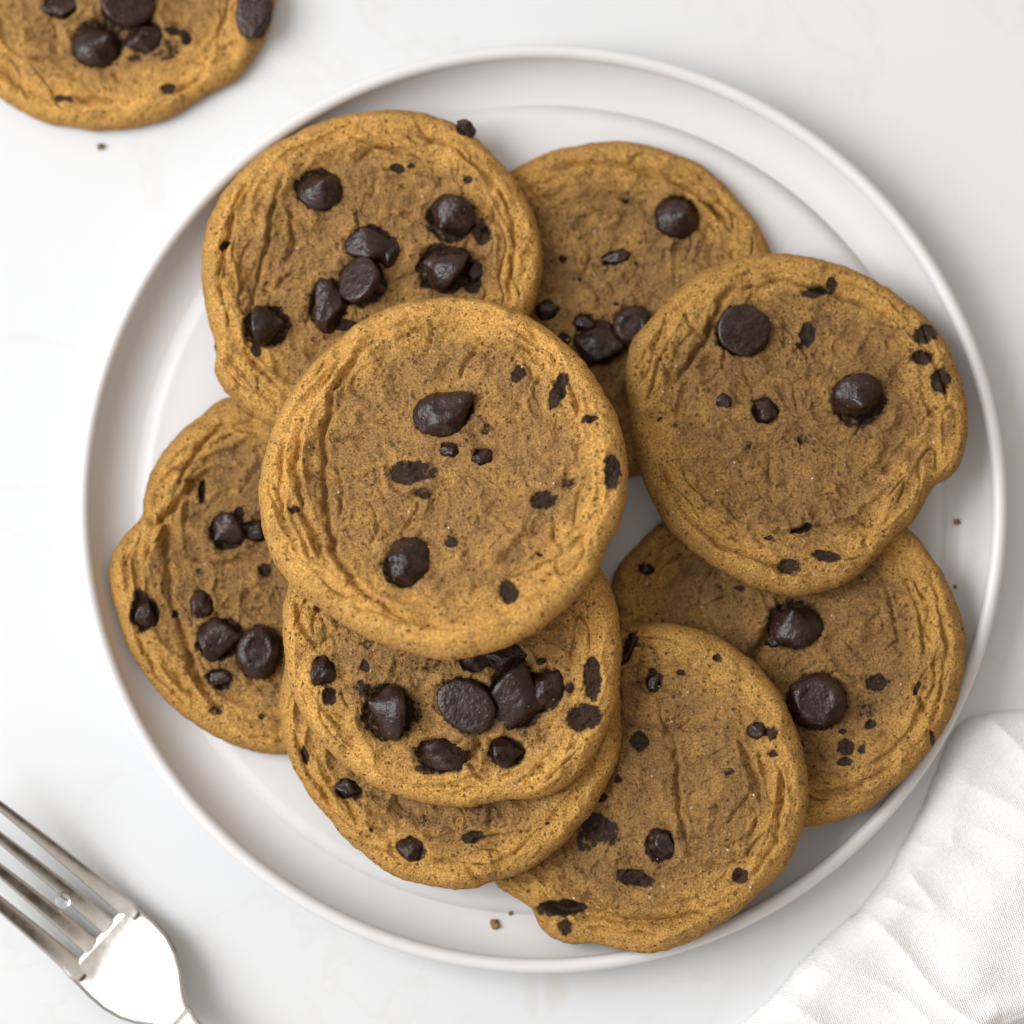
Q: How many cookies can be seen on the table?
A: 10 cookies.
